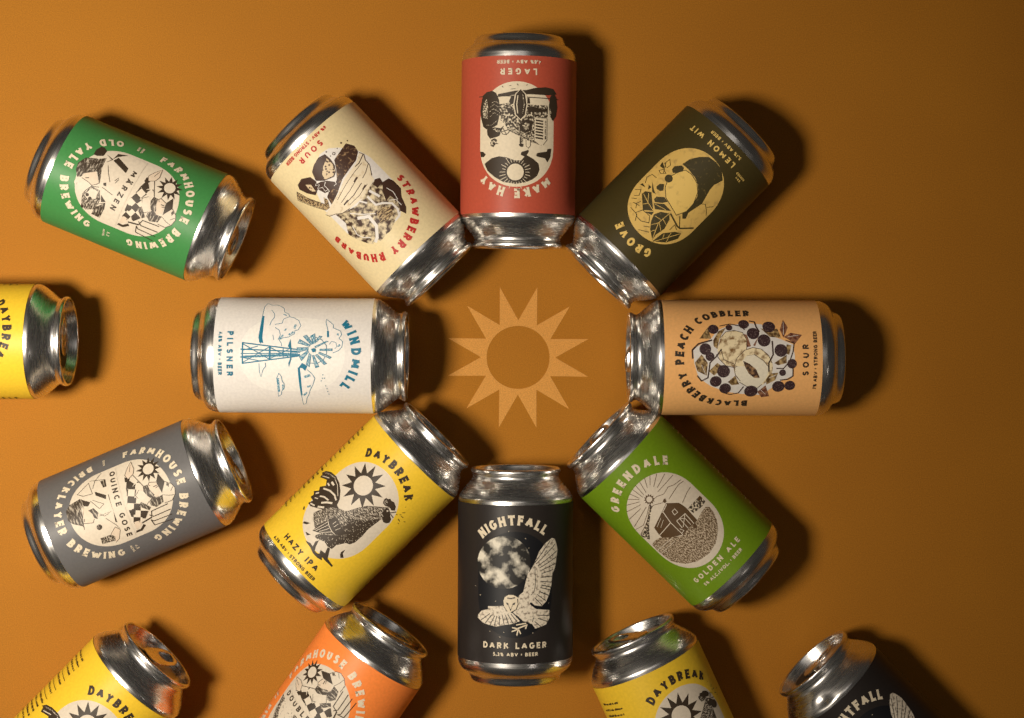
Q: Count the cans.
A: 15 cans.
